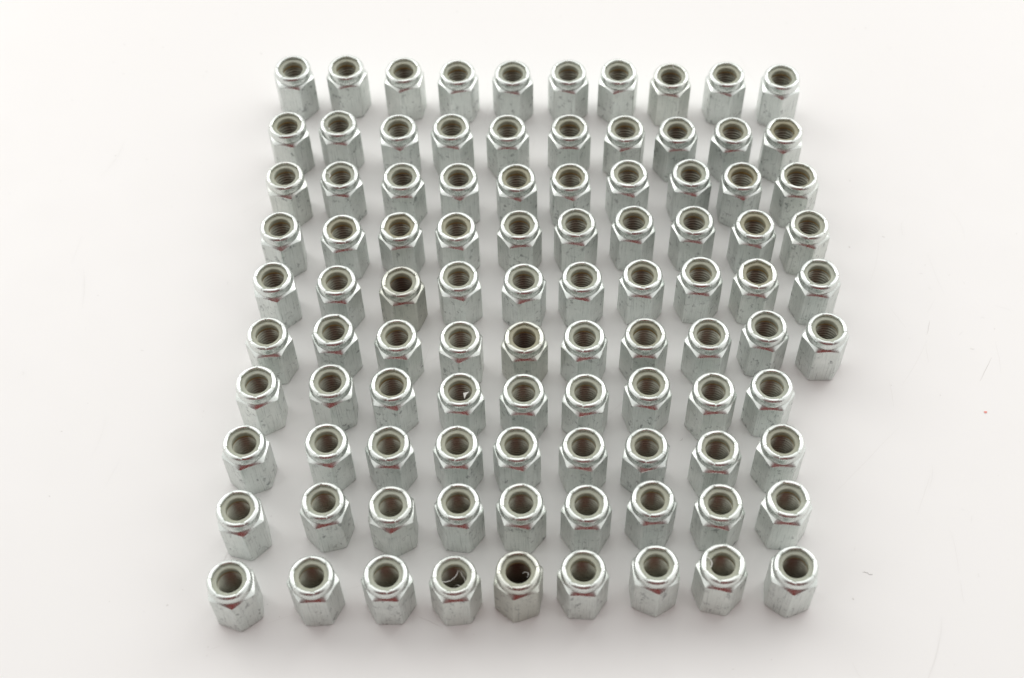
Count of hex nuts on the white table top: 96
